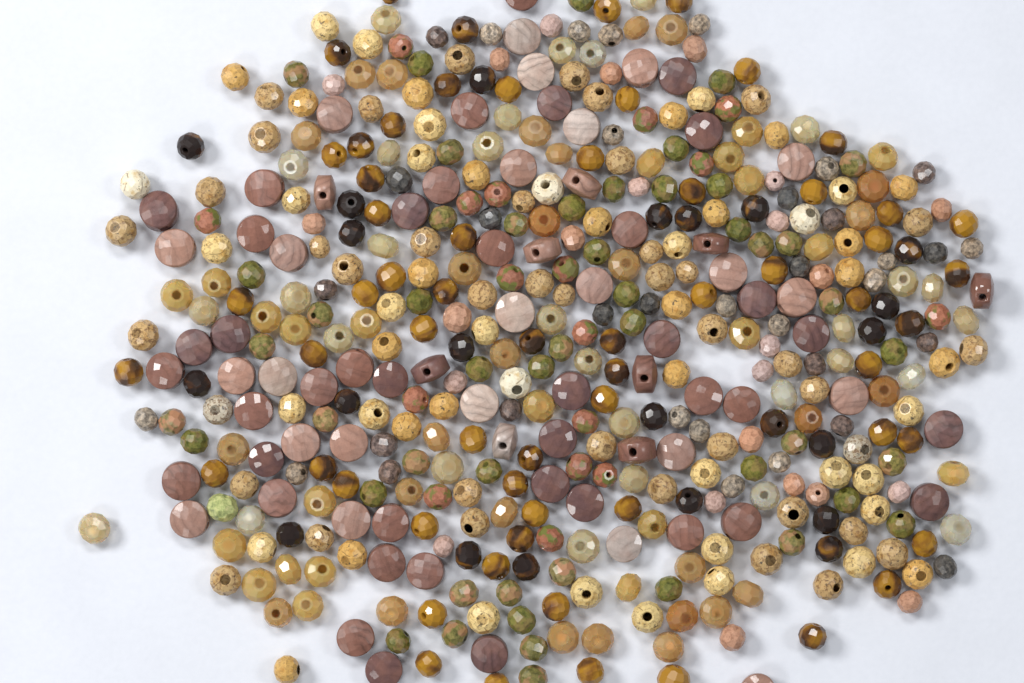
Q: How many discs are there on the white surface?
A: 74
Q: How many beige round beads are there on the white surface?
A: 91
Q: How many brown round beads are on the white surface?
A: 83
